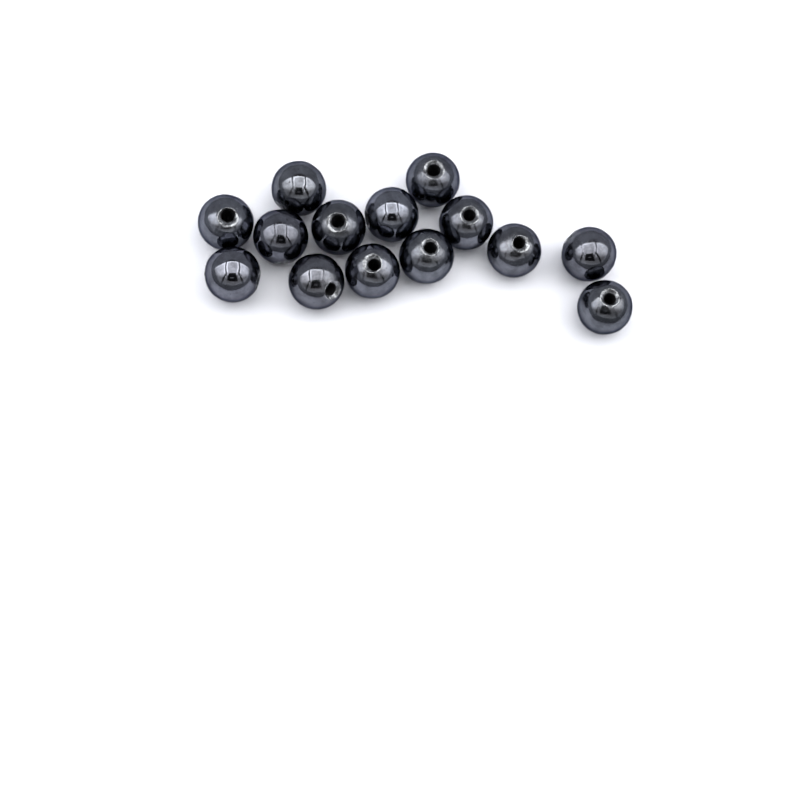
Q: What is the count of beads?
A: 14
